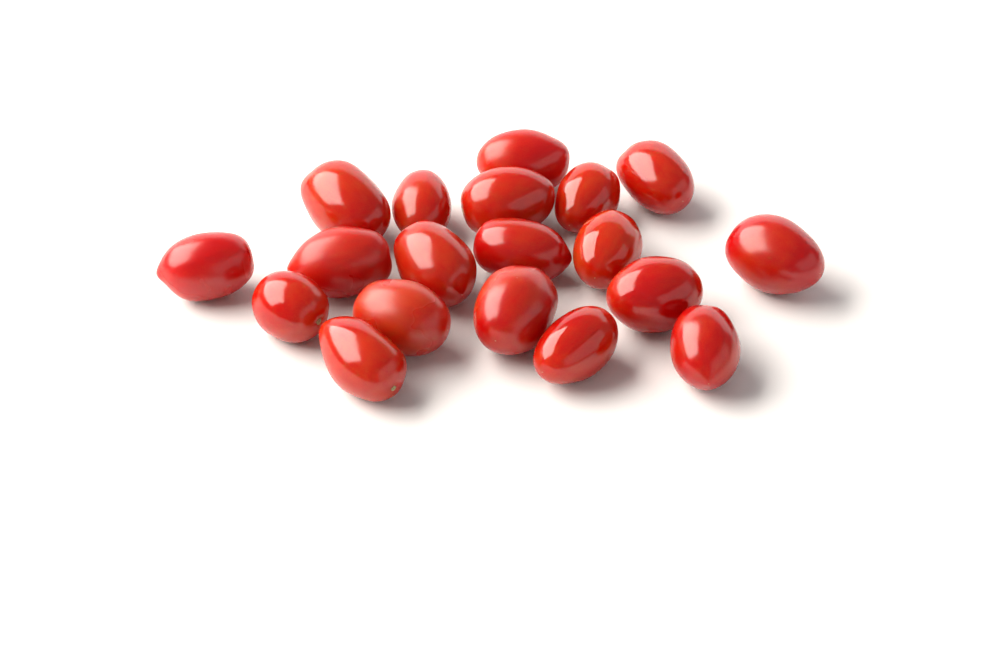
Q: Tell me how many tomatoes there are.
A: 19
